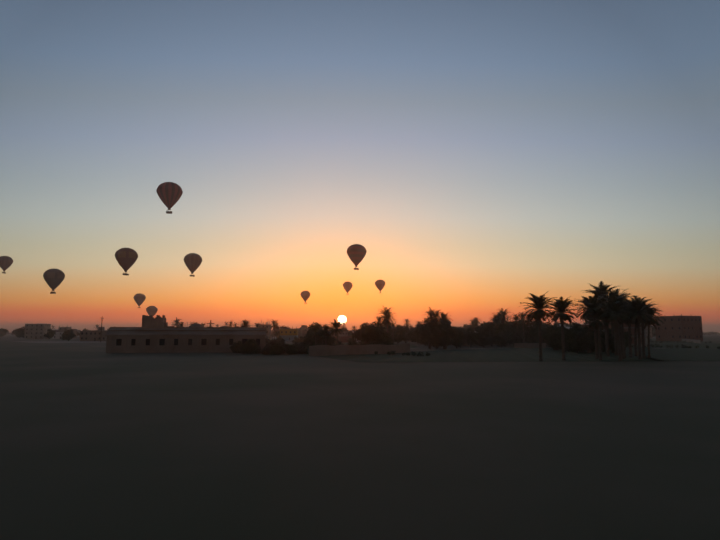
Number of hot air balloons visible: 11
